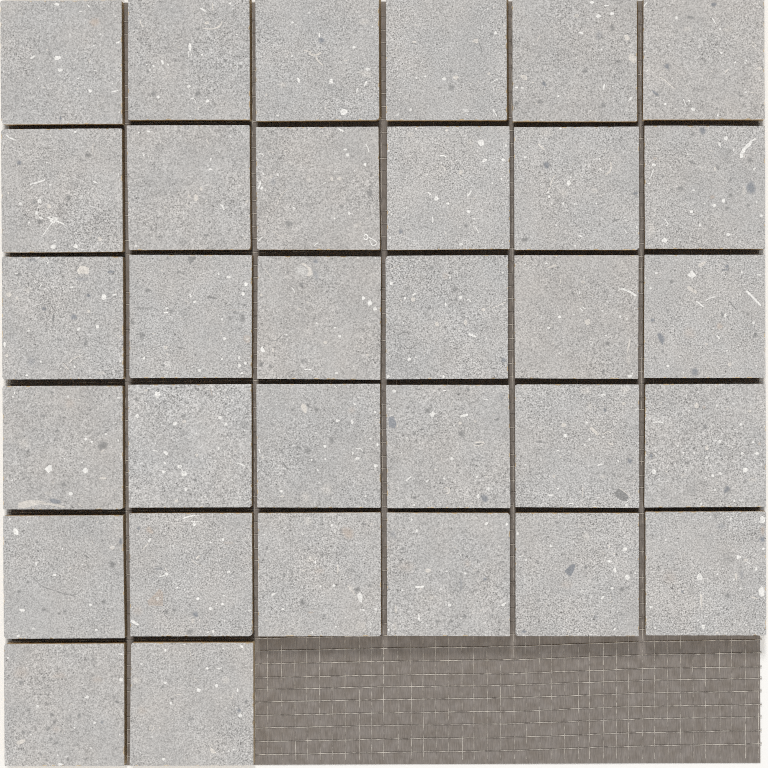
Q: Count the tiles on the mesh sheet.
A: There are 32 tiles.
